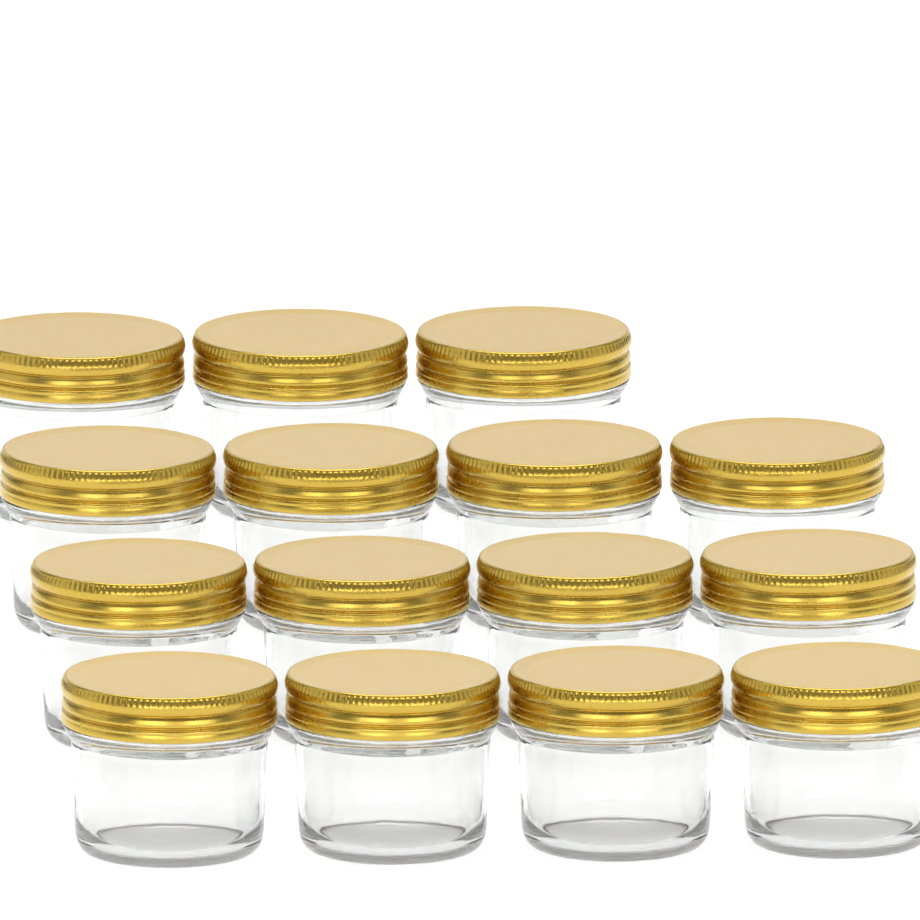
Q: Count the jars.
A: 15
